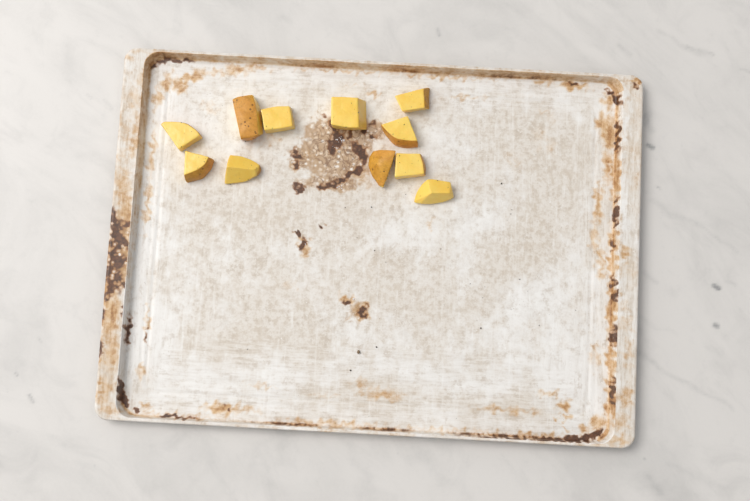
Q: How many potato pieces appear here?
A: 11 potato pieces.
